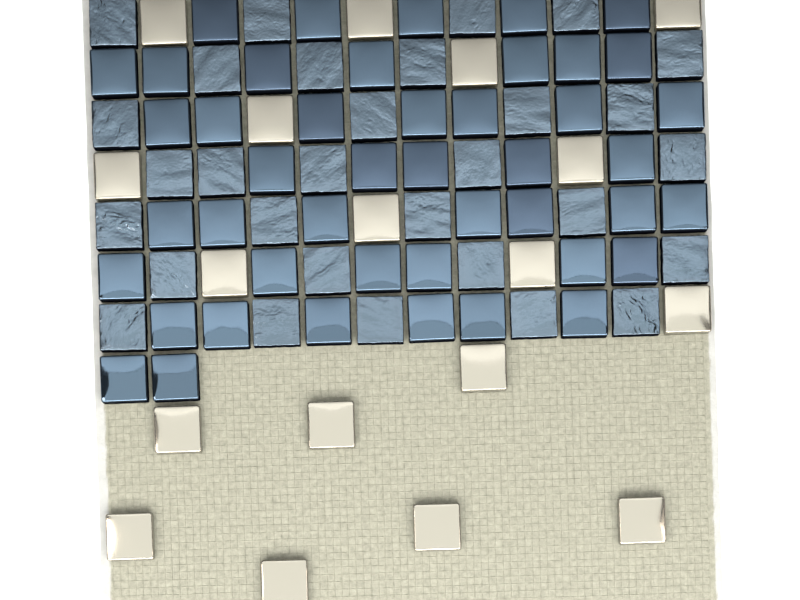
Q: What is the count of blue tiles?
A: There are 75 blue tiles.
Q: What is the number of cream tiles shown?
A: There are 18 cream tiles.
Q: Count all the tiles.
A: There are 93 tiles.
